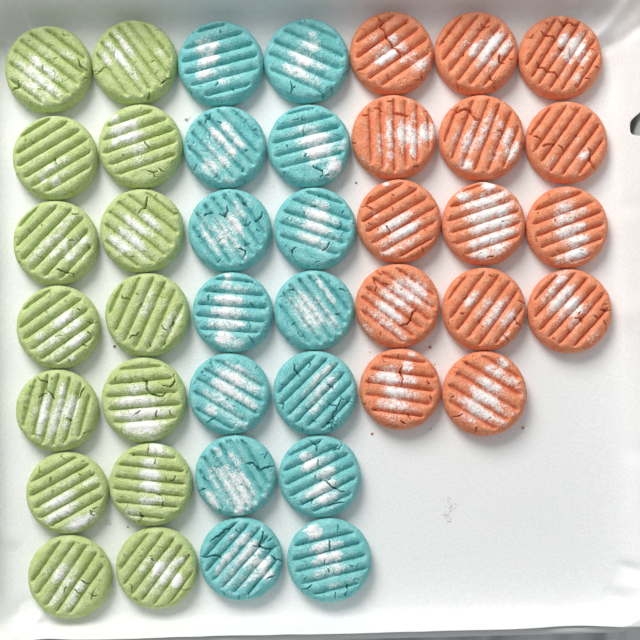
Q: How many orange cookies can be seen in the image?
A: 14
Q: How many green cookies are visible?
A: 14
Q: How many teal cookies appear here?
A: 14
